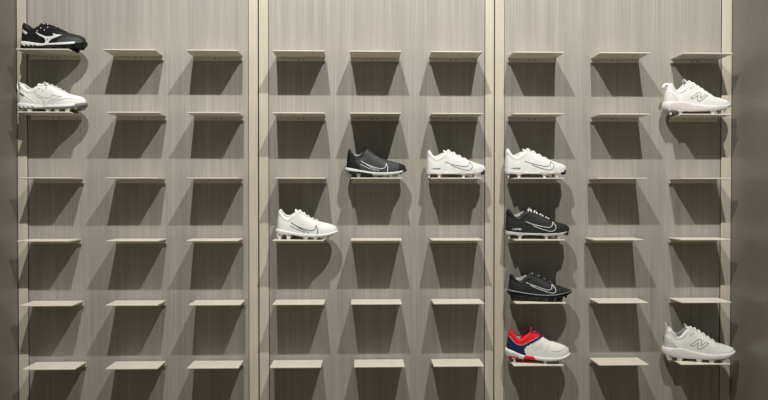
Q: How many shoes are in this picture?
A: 11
